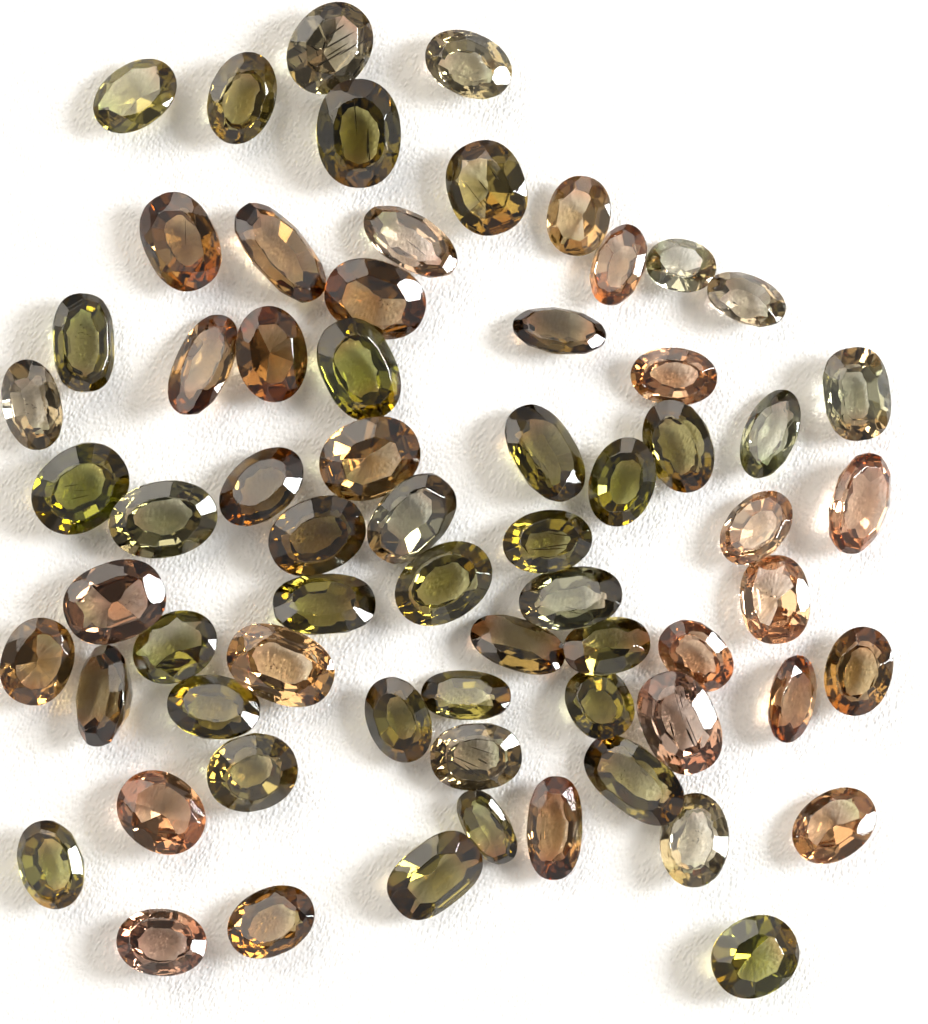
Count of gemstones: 67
